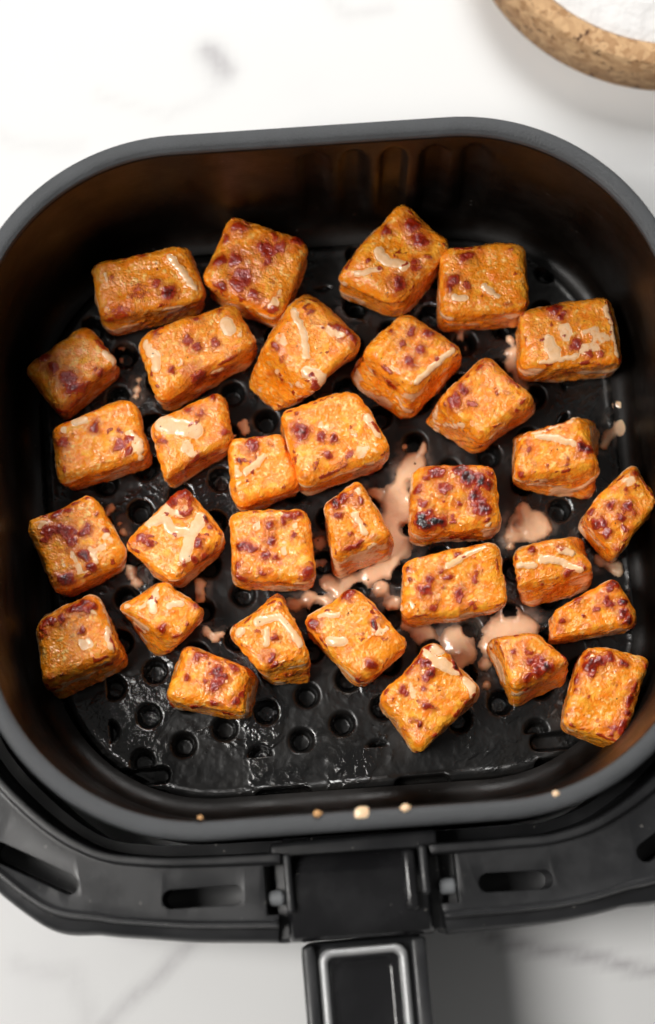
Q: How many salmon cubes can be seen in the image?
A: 32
